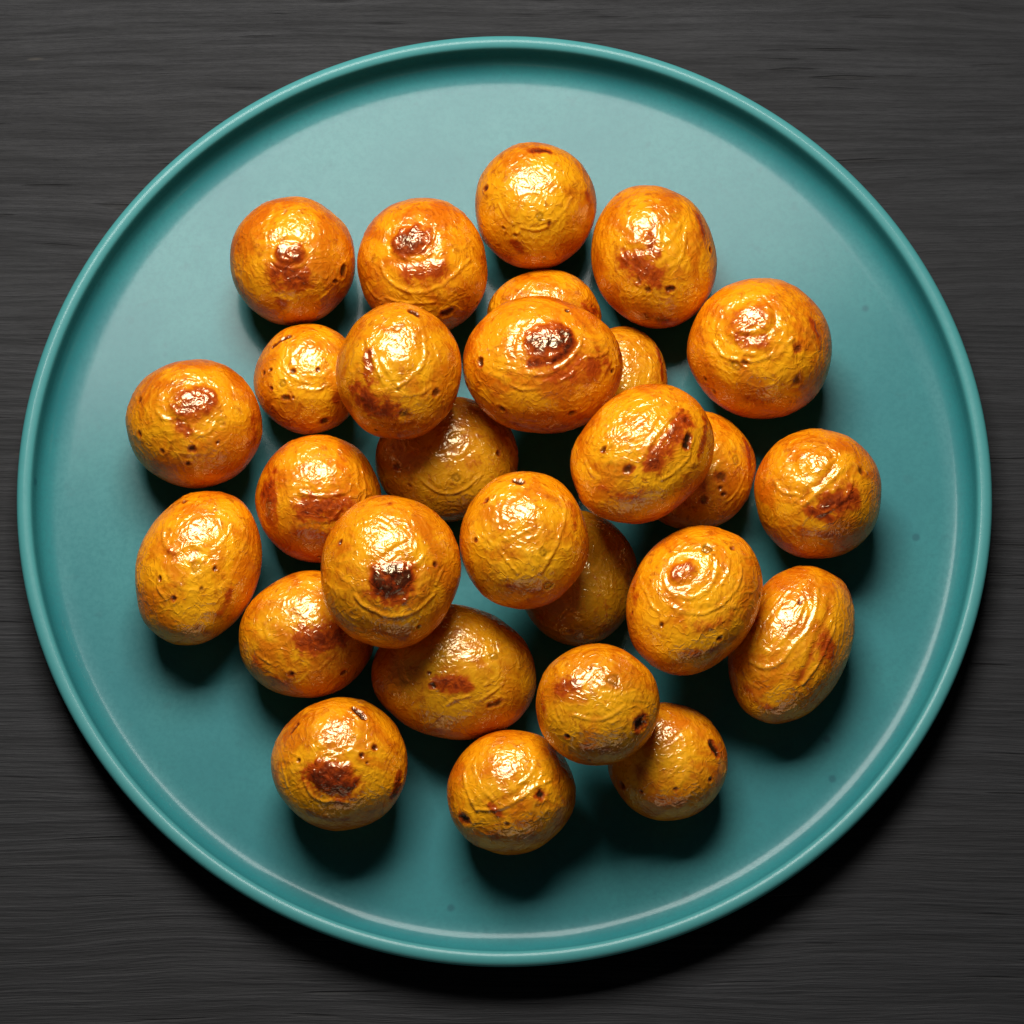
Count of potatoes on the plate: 28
